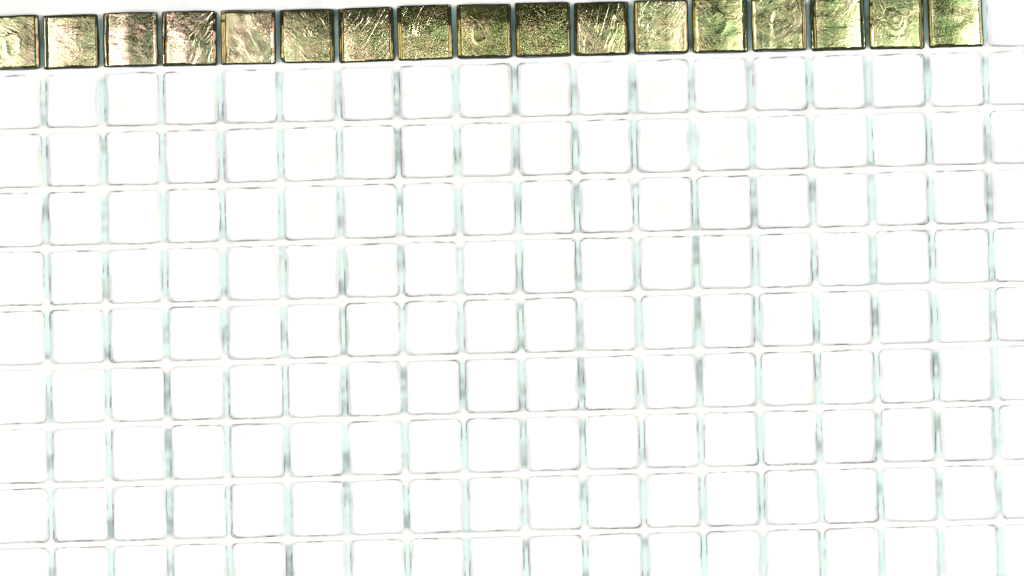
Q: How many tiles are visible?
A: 17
